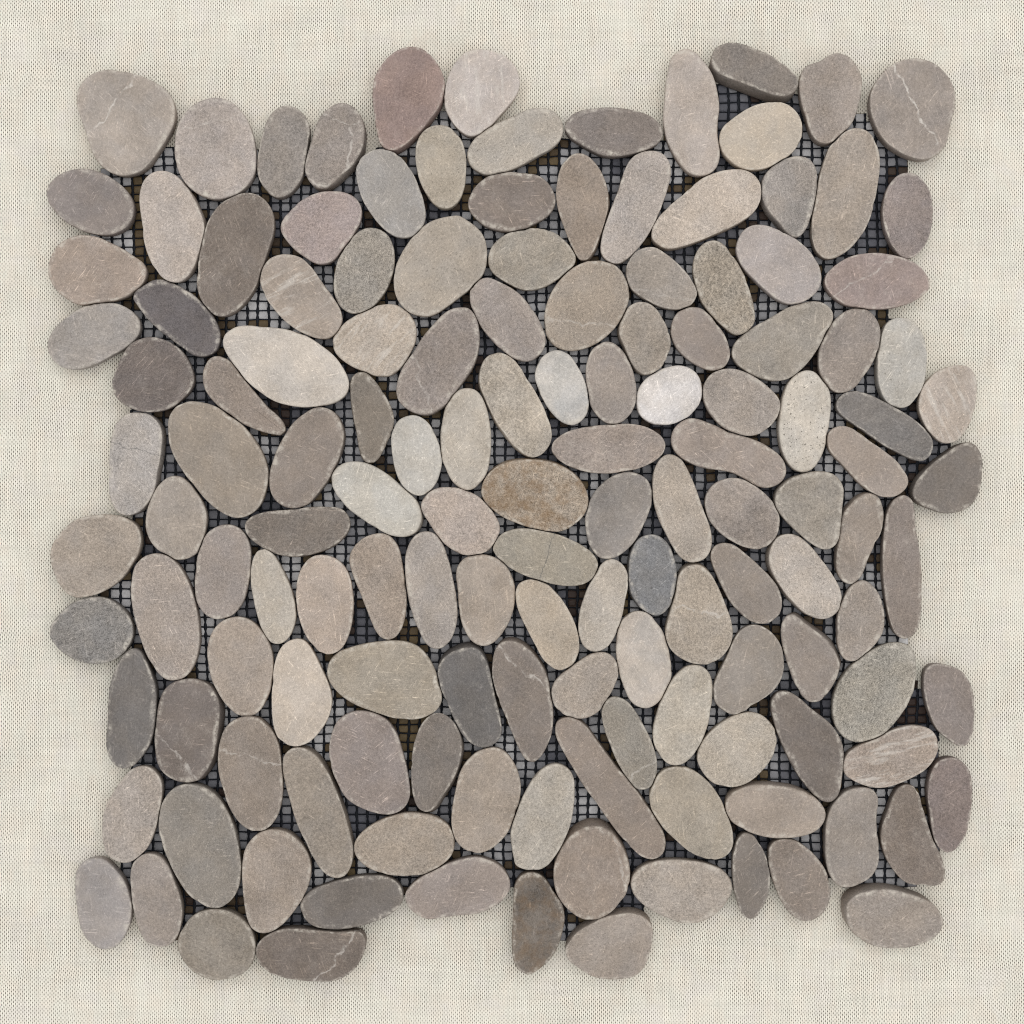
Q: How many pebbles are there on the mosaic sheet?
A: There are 142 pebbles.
